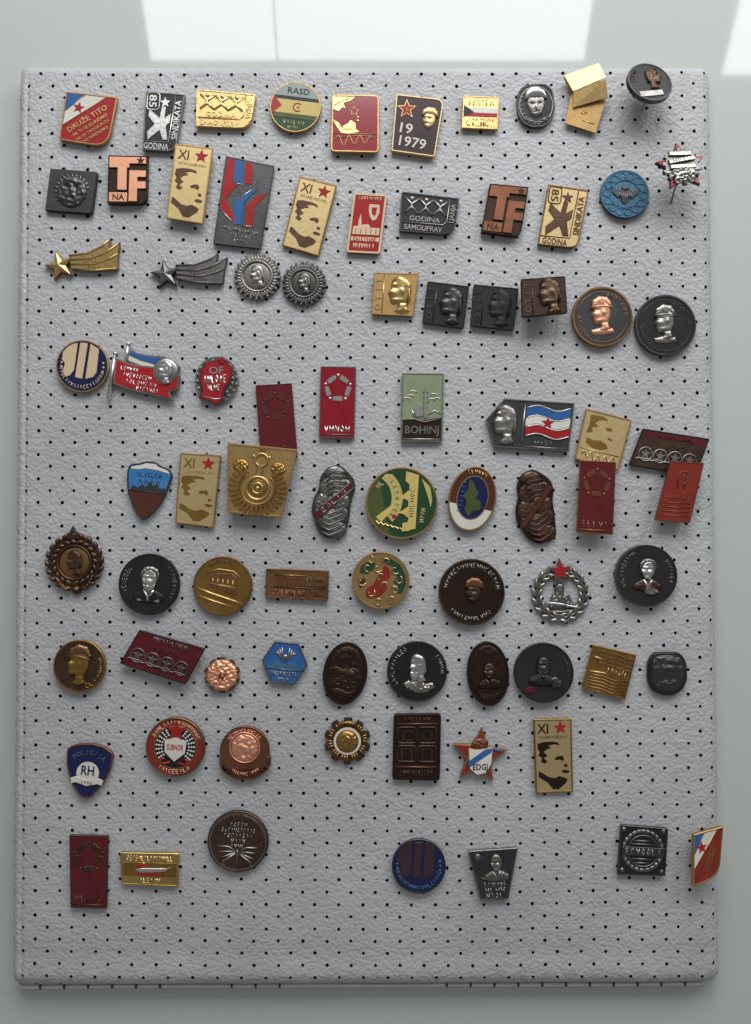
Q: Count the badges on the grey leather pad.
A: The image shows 81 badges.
